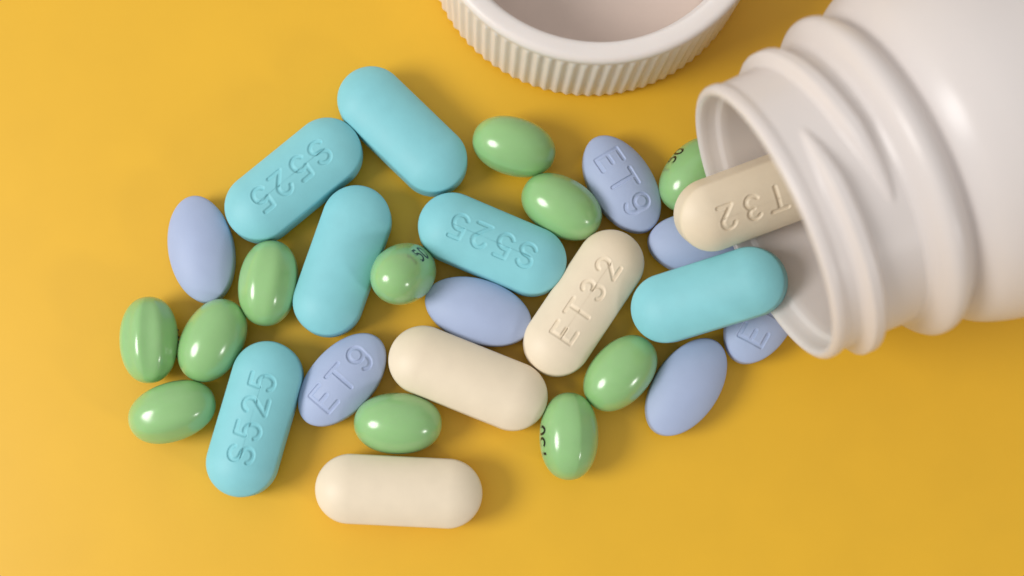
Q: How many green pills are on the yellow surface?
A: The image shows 11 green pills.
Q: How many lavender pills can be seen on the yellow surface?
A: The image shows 7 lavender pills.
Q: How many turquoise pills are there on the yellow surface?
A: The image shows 6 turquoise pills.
